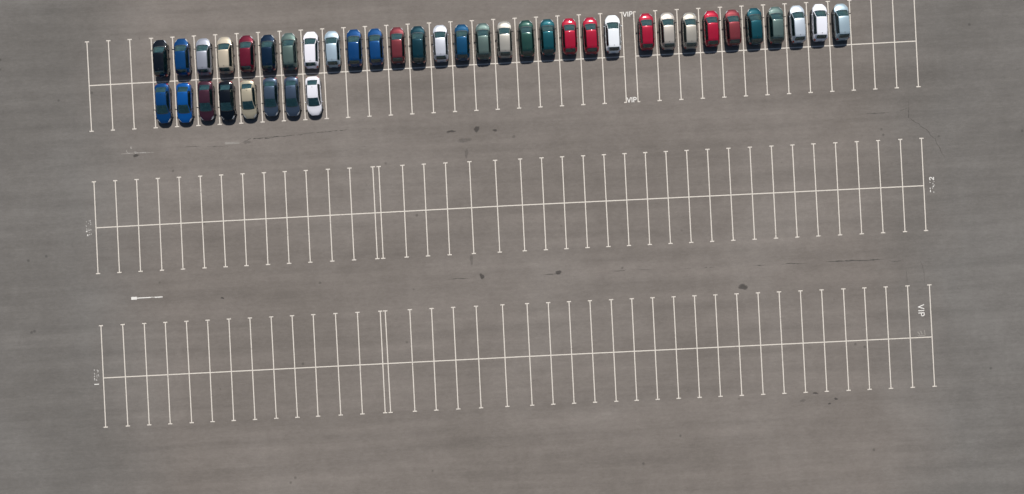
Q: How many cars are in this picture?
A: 40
